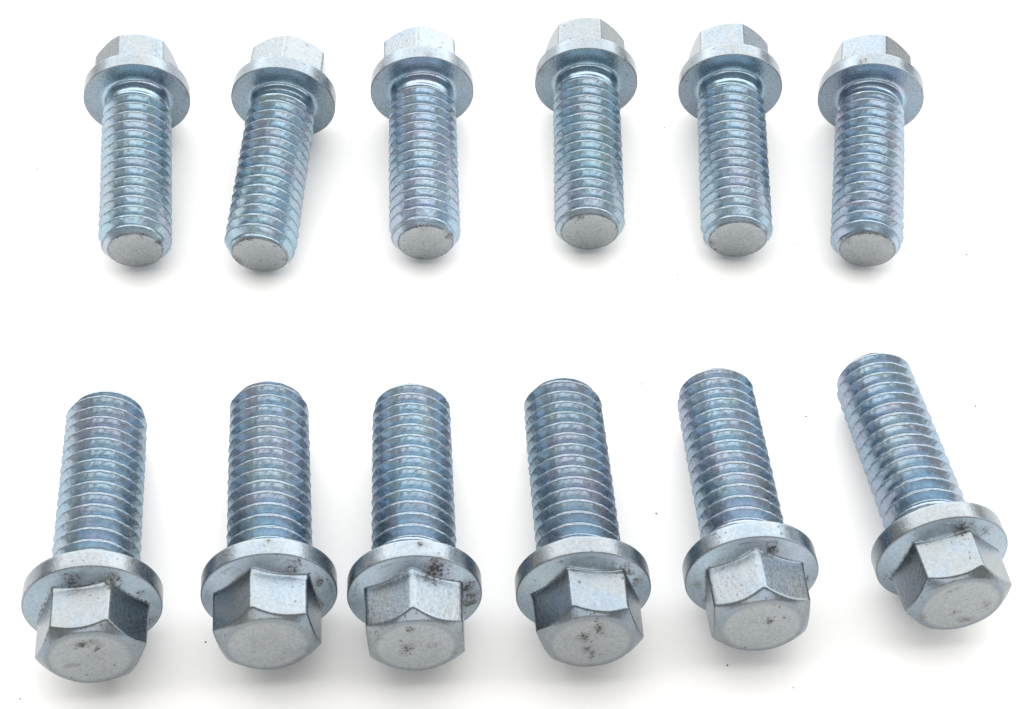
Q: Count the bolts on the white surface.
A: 12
